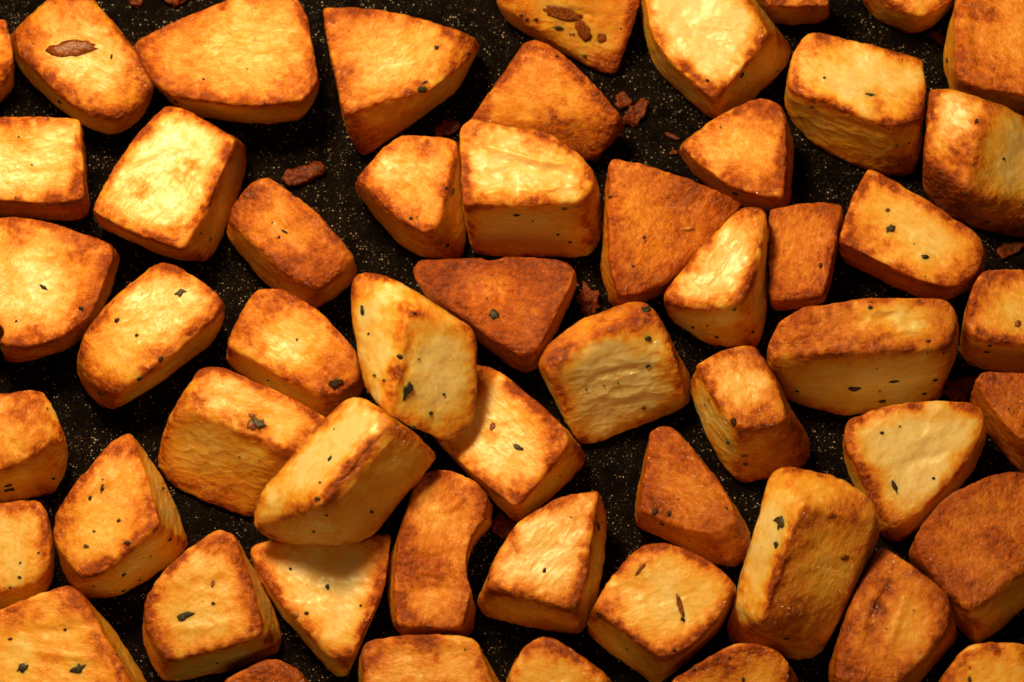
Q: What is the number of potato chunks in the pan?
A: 54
